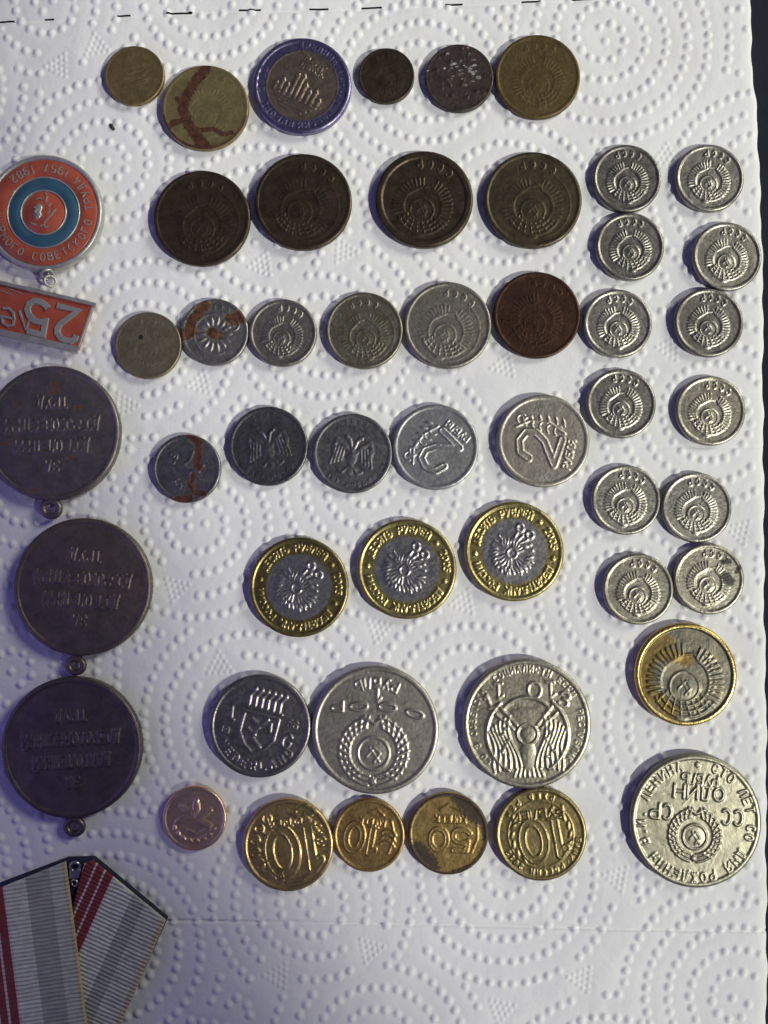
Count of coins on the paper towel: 46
